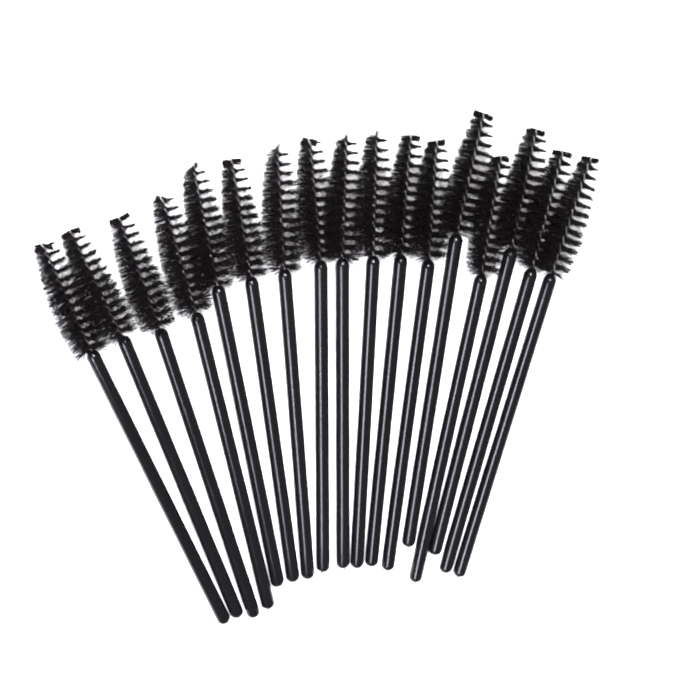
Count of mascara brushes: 17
